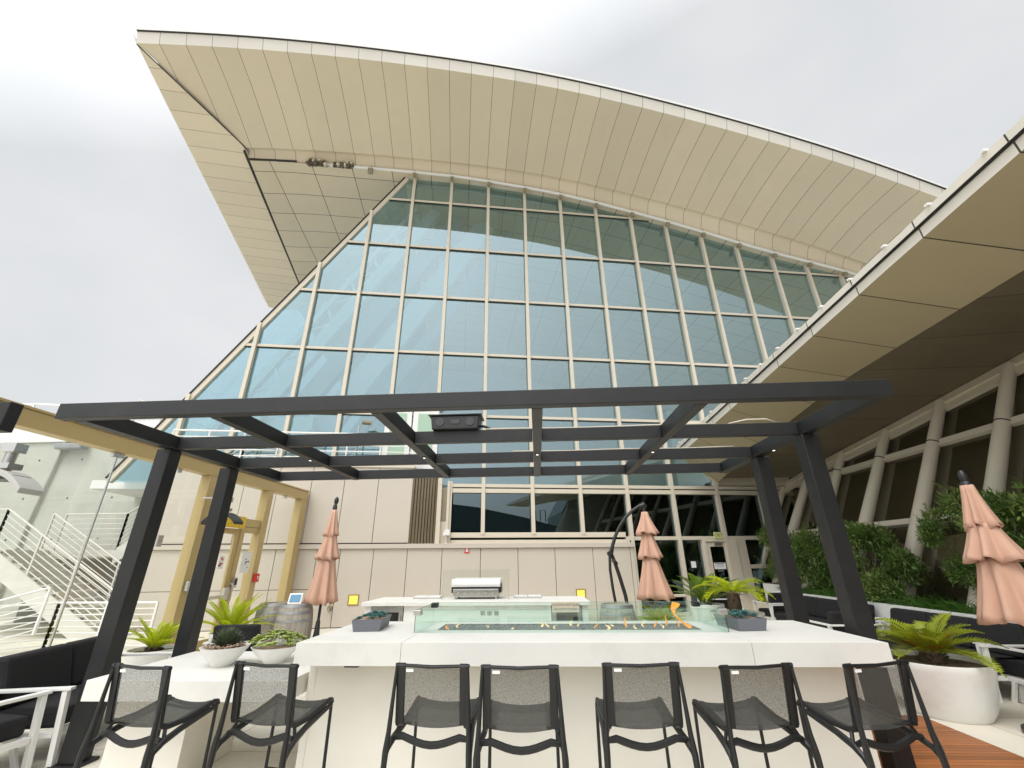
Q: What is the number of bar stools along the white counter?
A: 7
